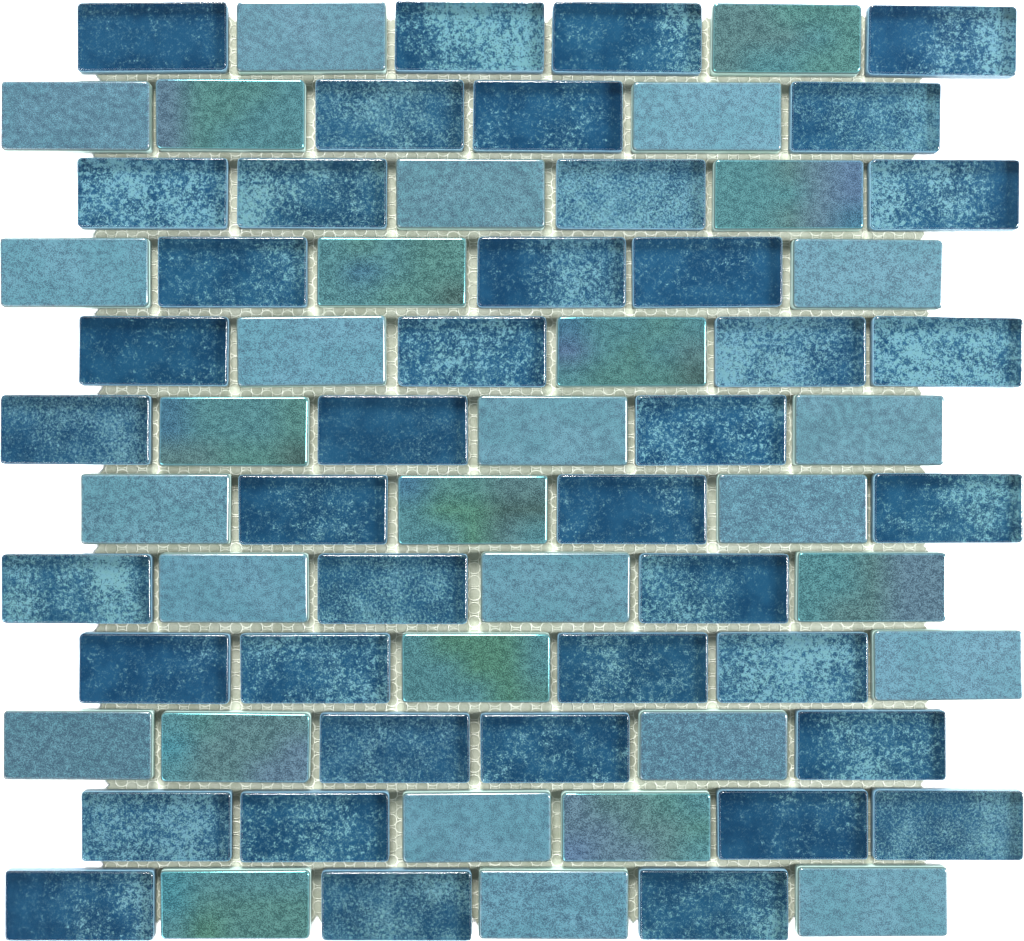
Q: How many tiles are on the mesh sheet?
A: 72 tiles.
